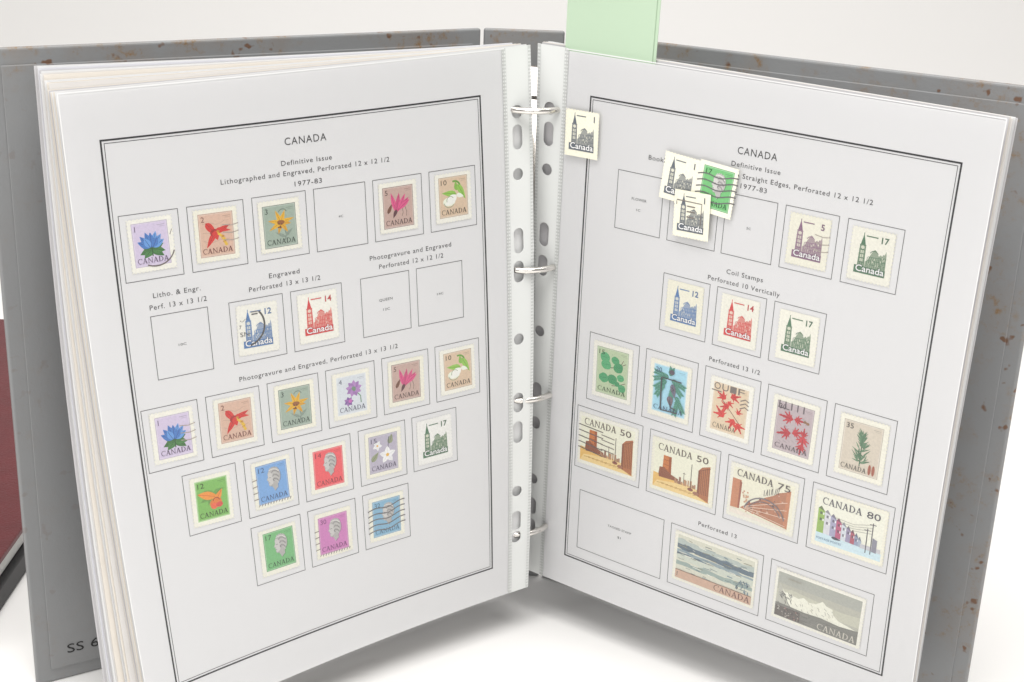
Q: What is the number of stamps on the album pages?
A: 41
